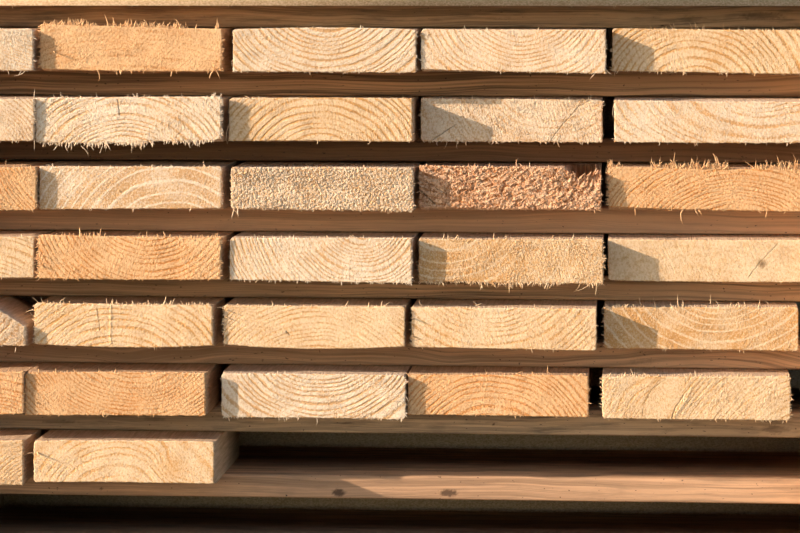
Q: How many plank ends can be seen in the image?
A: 32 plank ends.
